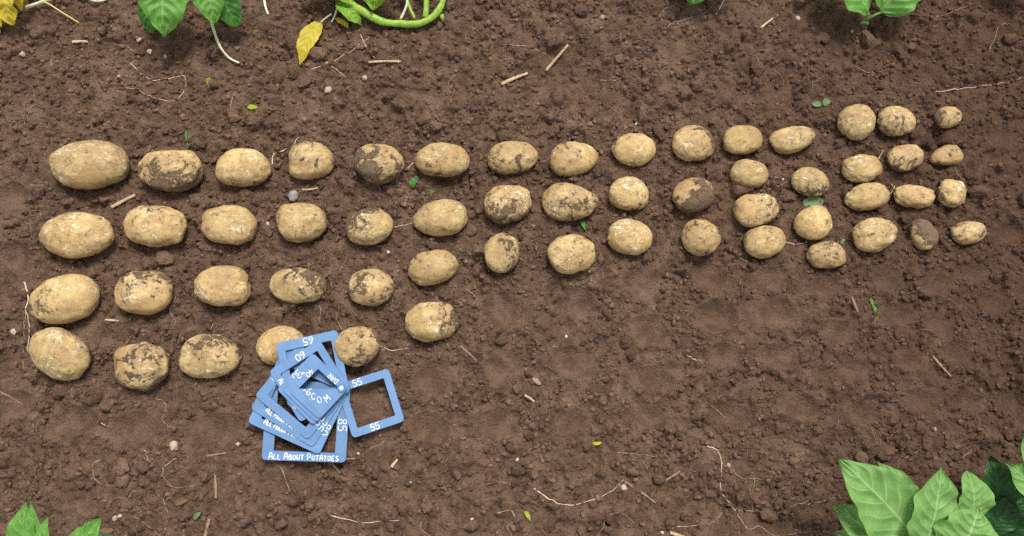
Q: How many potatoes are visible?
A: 56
